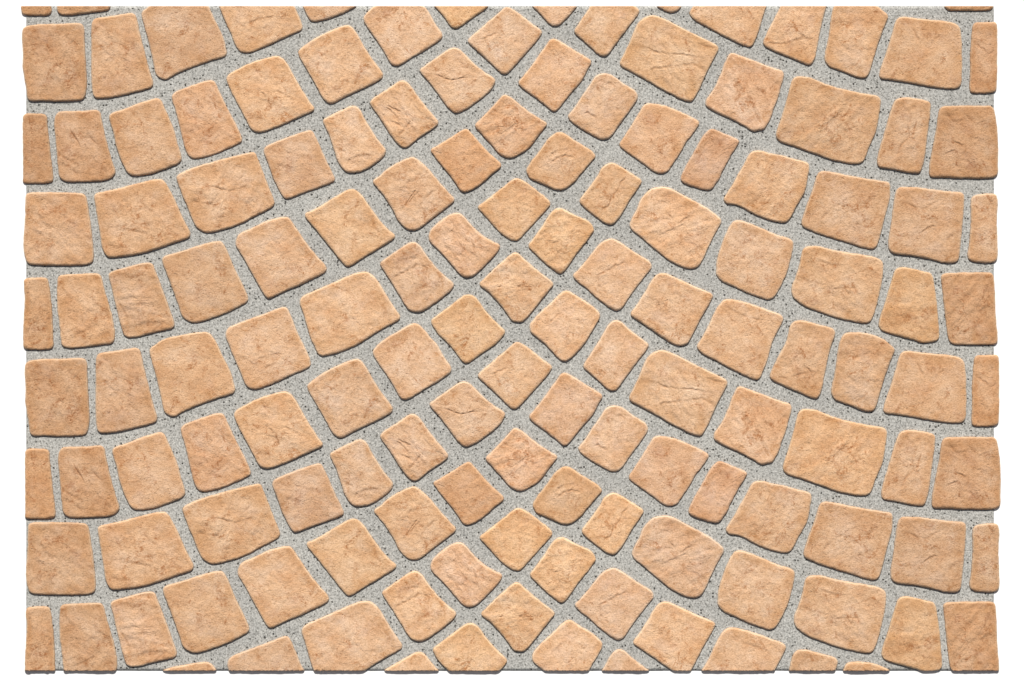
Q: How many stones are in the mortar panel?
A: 142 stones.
